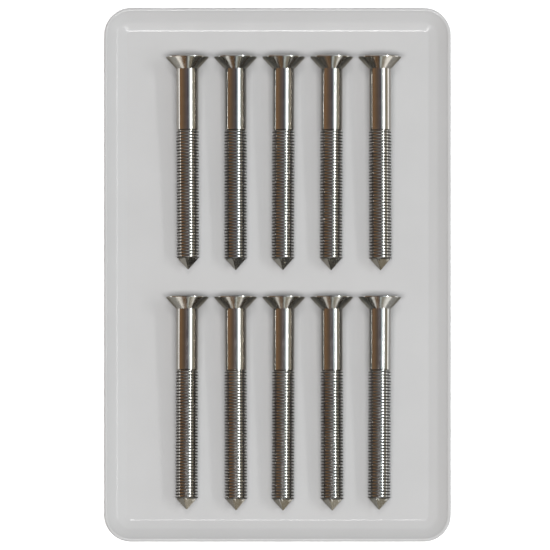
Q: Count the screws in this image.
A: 10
